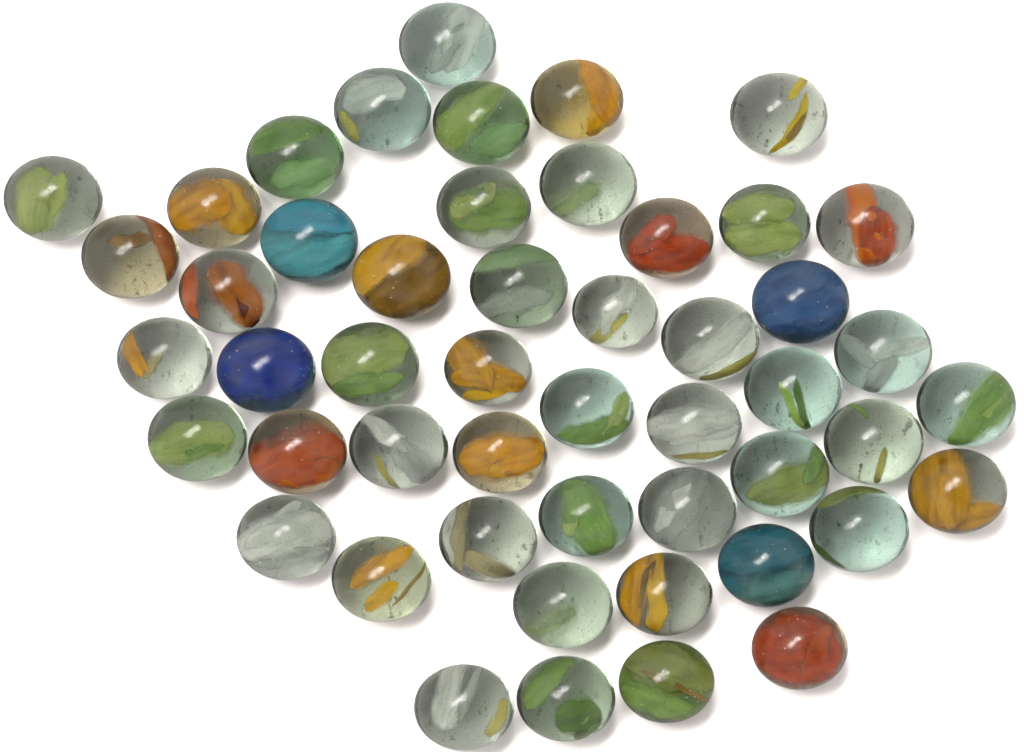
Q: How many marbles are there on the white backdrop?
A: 50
